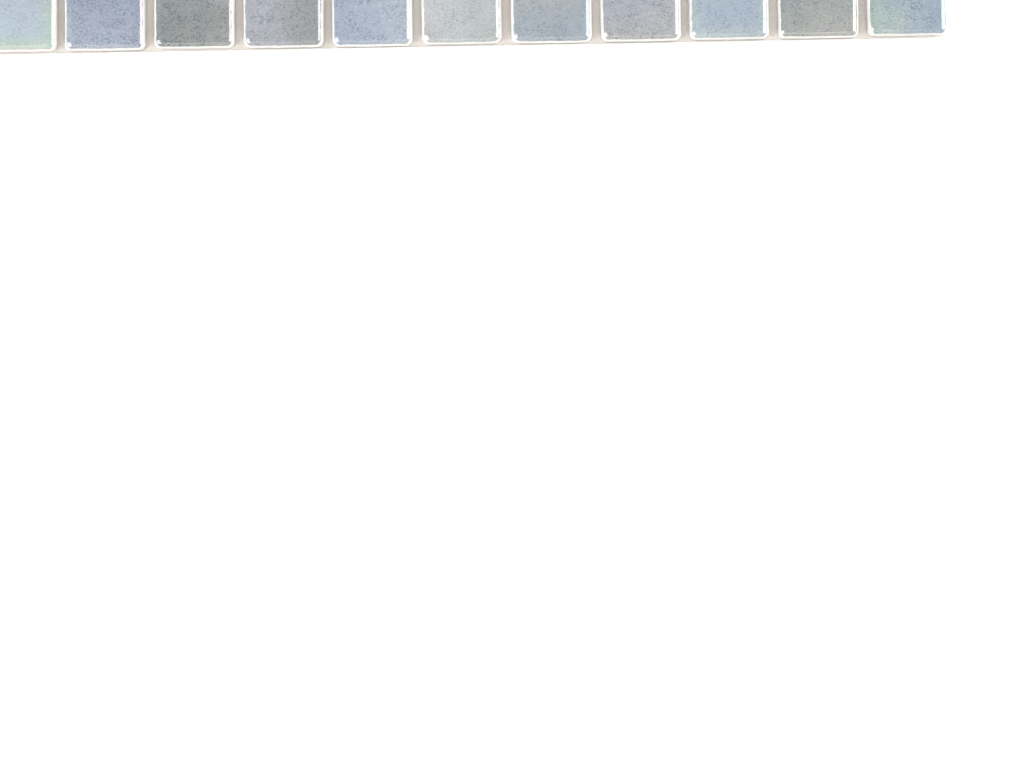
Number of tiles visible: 11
